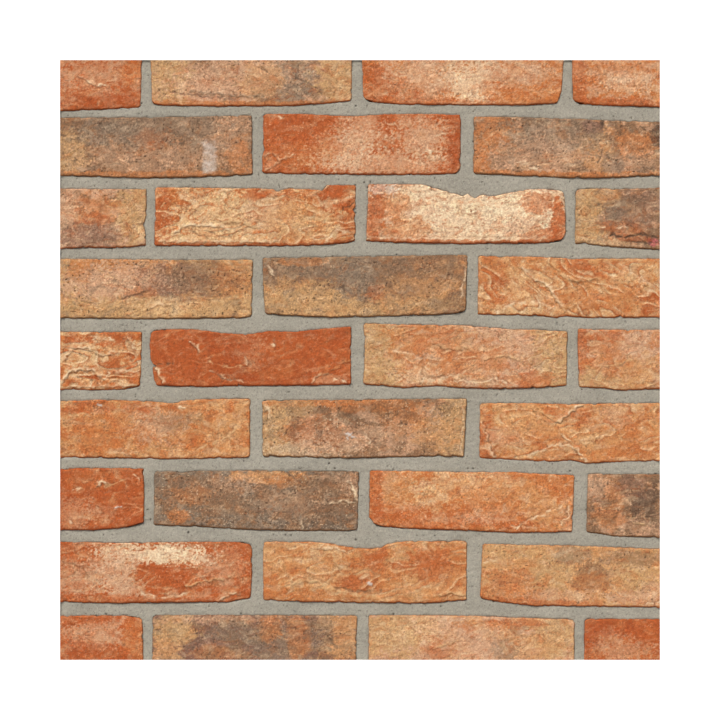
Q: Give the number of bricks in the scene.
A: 32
